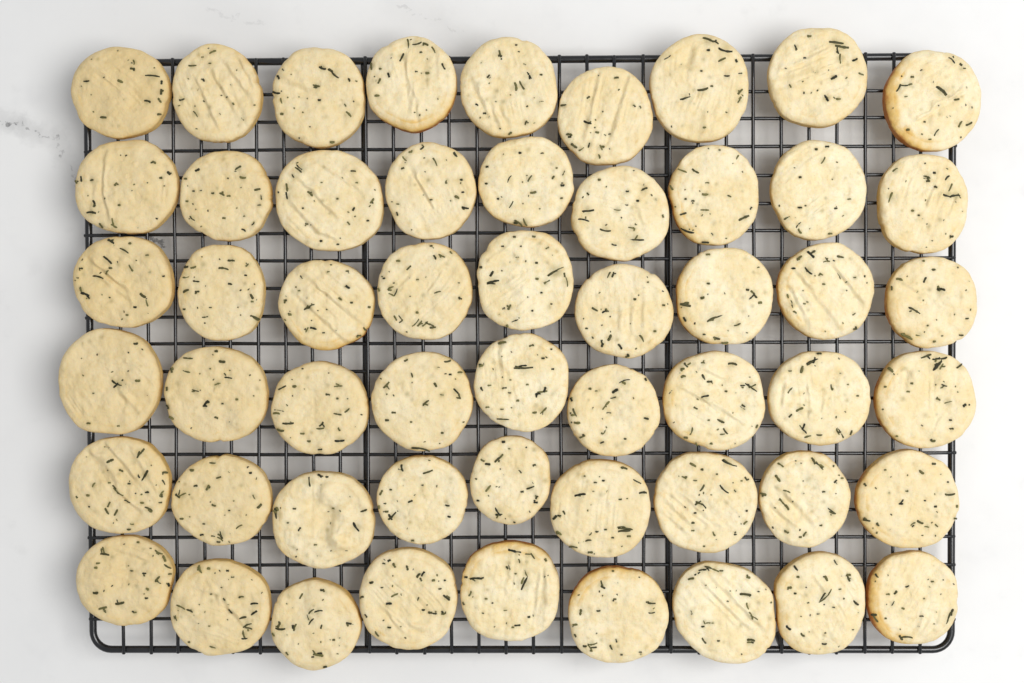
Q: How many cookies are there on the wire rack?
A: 54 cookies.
